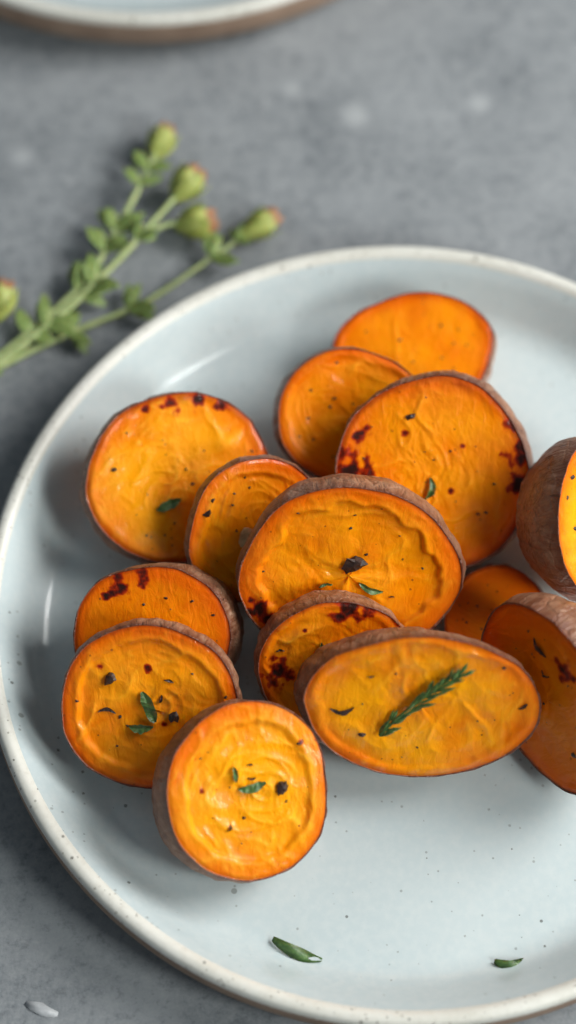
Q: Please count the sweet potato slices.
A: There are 14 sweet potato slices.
